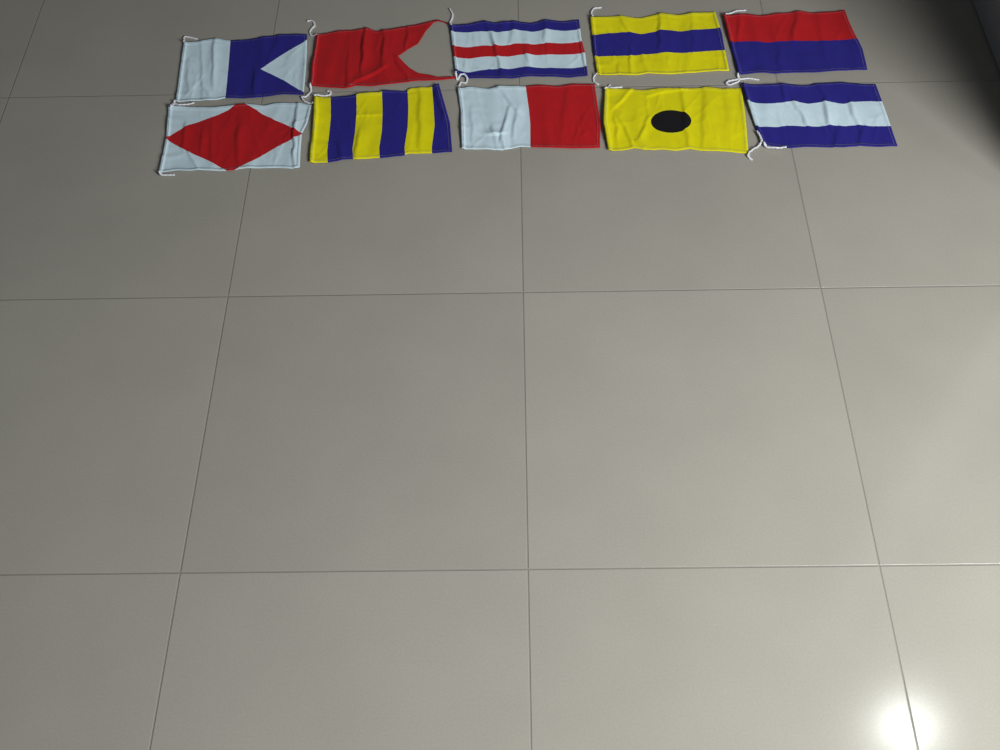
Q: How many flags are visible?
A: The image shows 10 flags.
